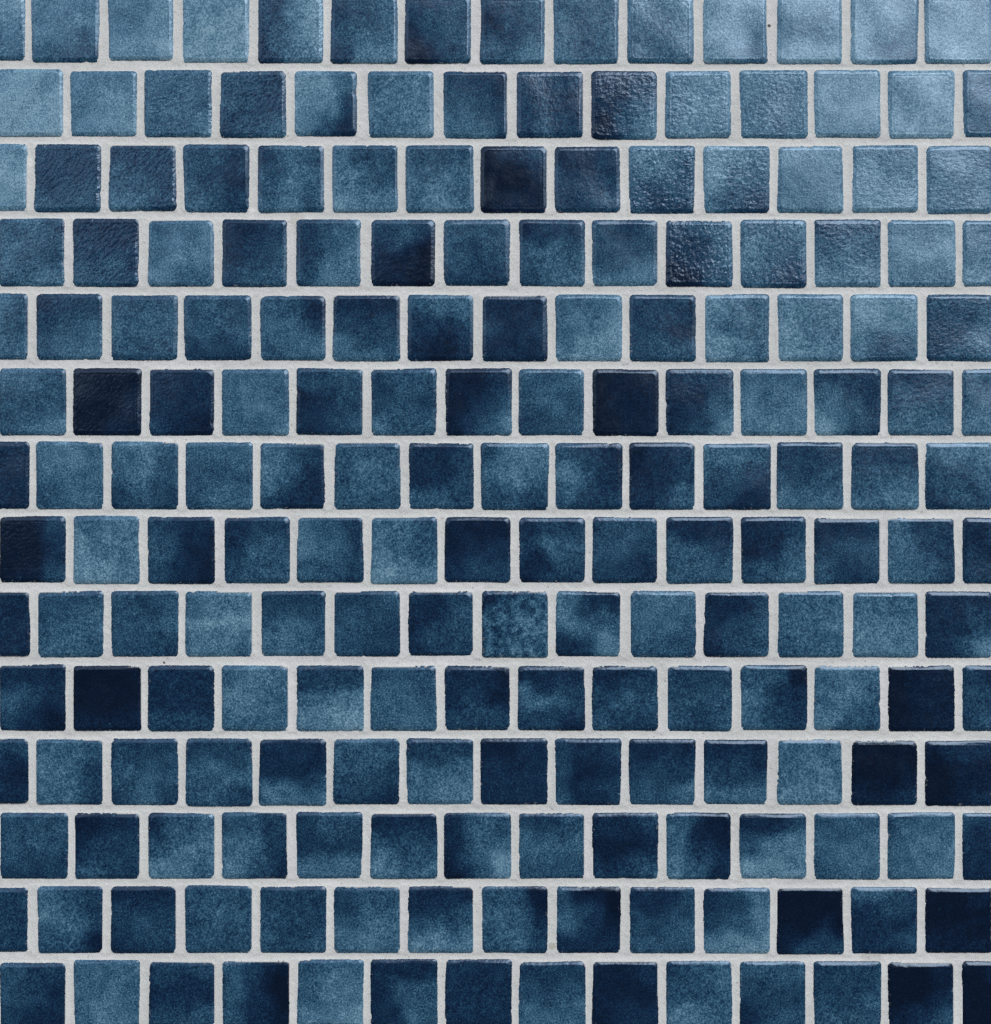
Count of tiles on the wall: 196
